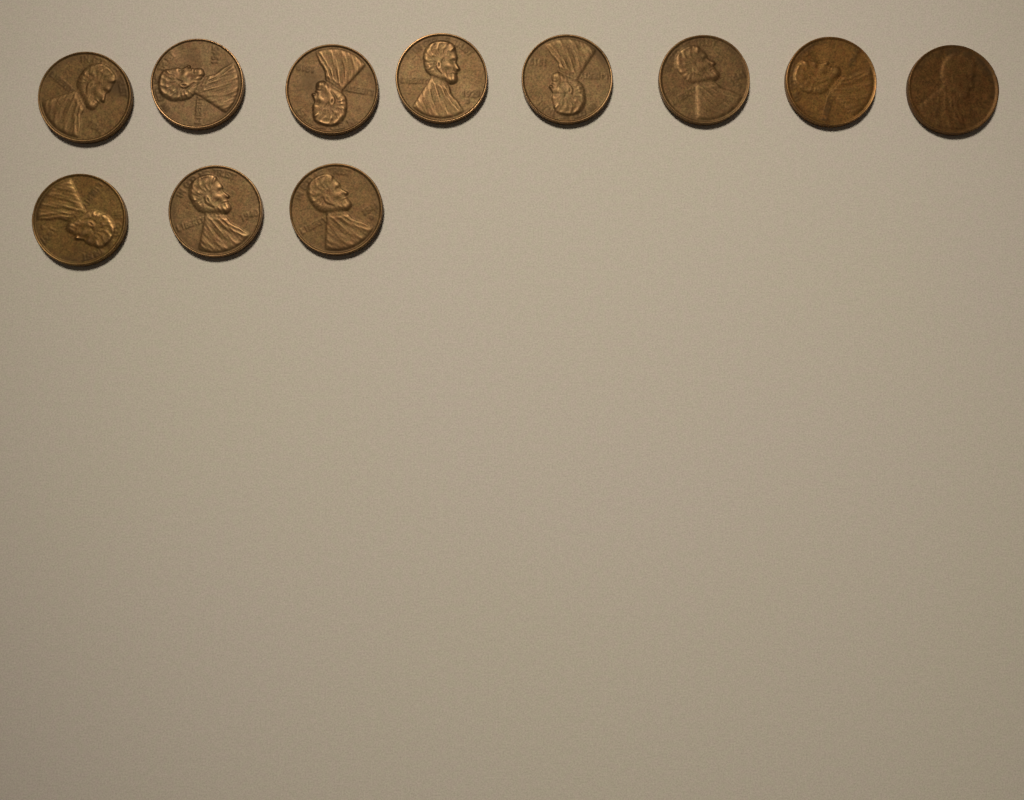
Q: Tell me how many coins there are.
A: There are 11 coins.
